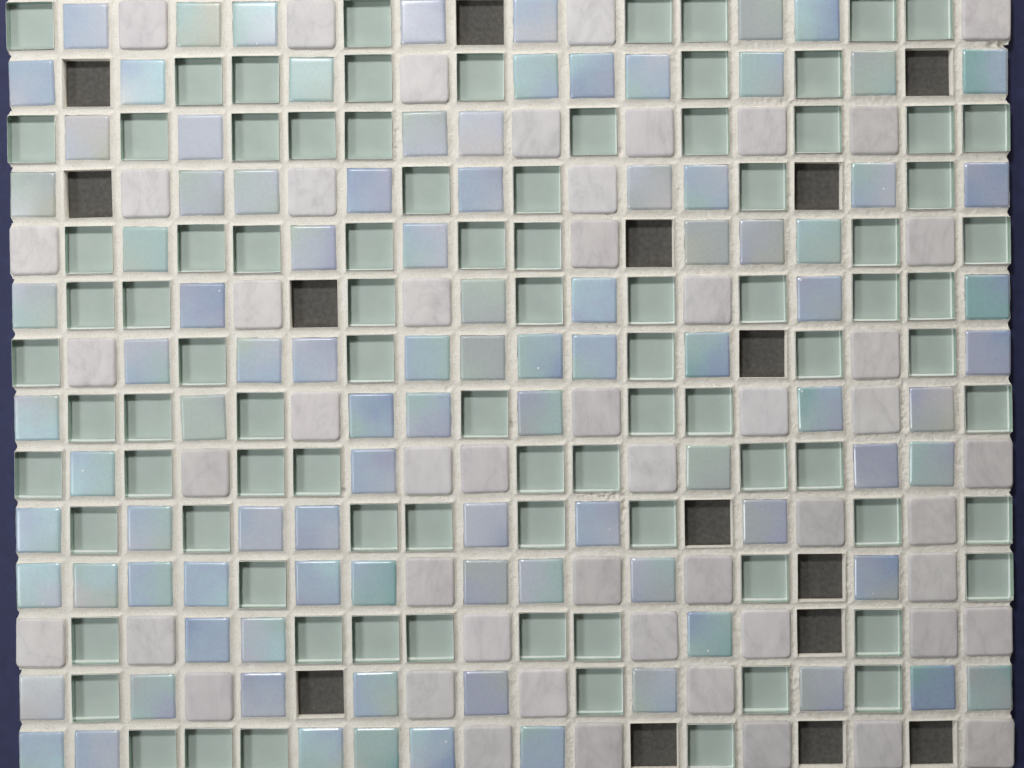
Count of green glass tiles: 89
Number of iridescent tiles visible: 97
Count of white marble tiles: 51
